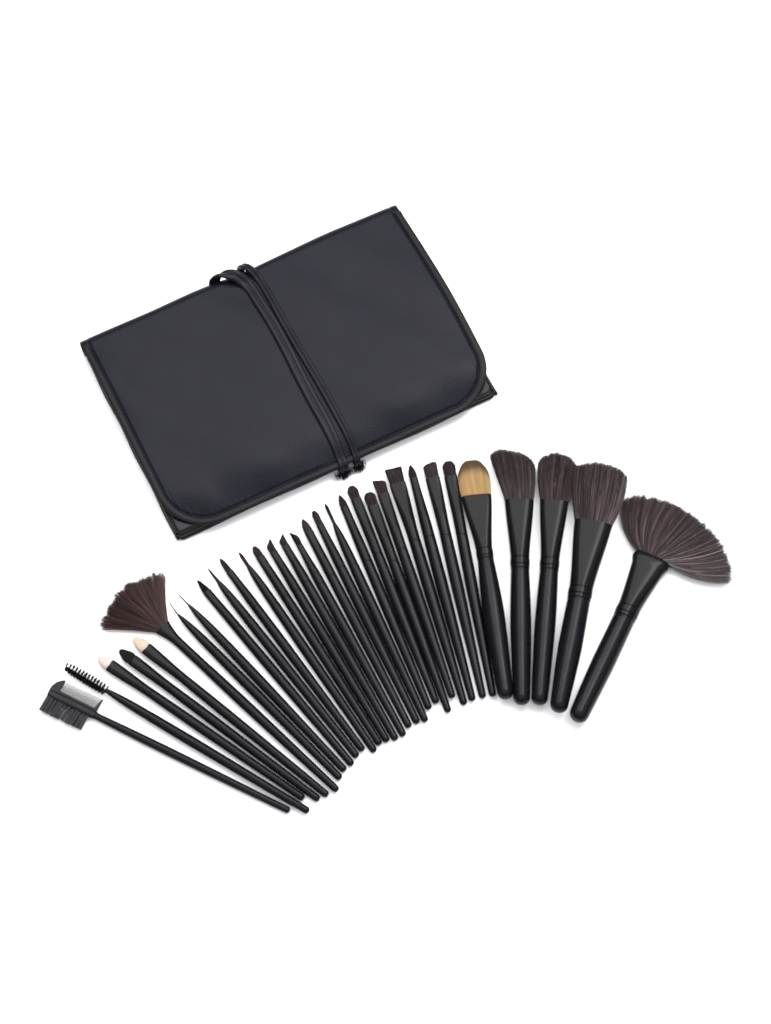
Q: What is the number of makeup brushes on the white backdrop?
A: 32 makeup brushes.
